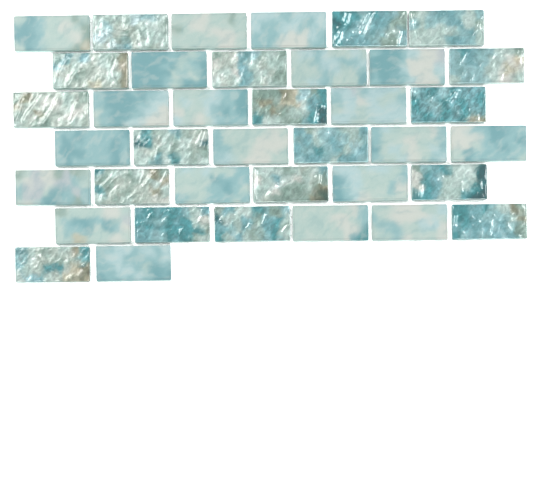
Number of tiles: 38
